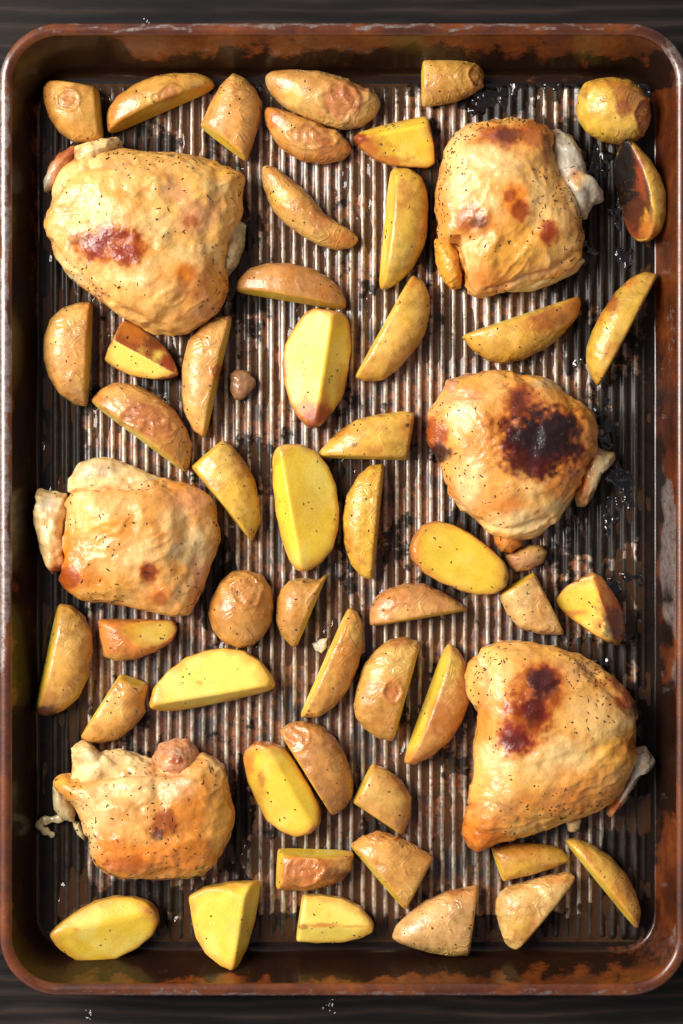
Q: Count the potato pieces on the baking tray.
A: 50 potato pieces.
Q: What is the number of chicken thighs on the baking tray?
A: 6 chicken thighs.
